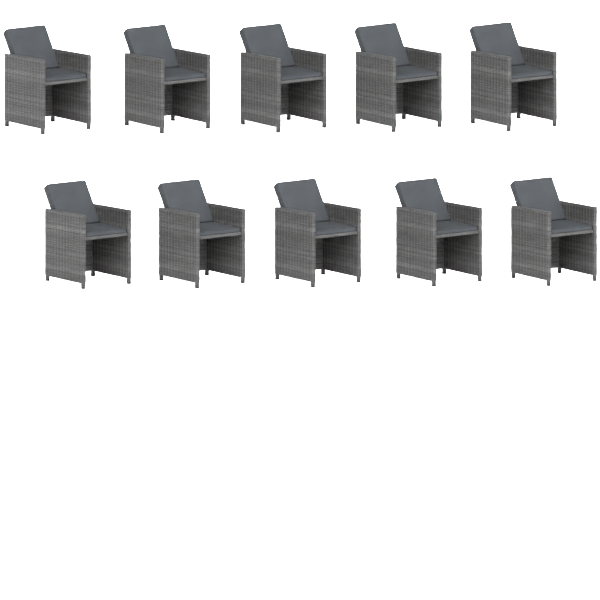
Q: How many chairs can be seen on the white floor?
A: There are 10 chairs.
